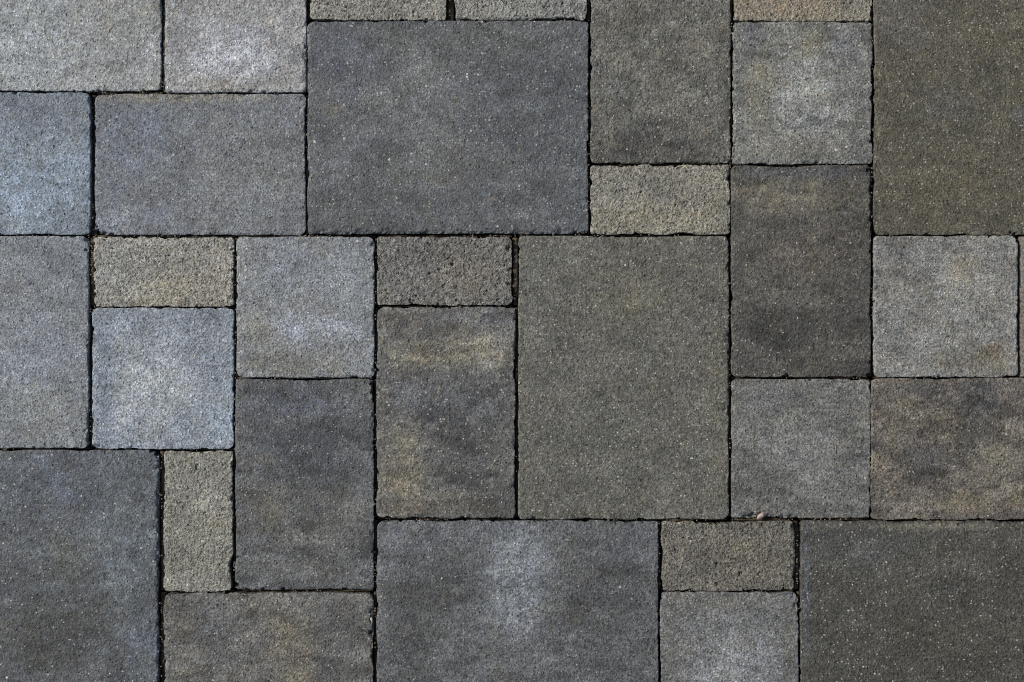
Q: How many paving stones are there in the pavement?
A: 31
